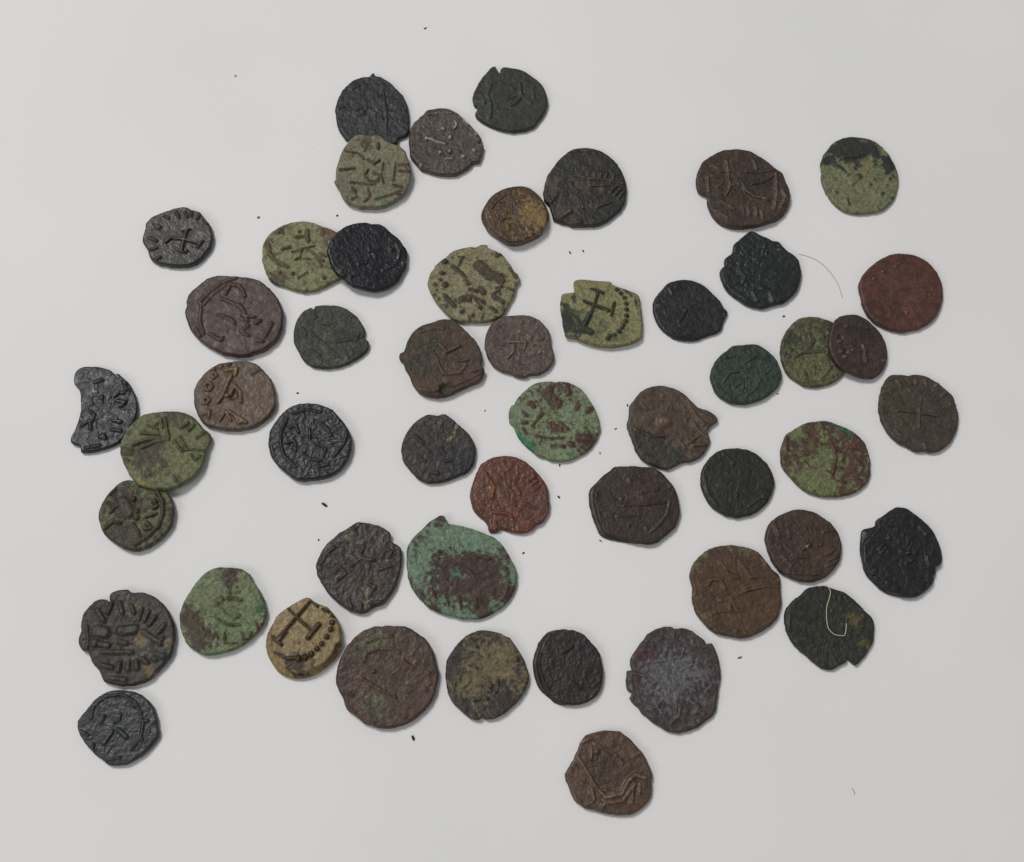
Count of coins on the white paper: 51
